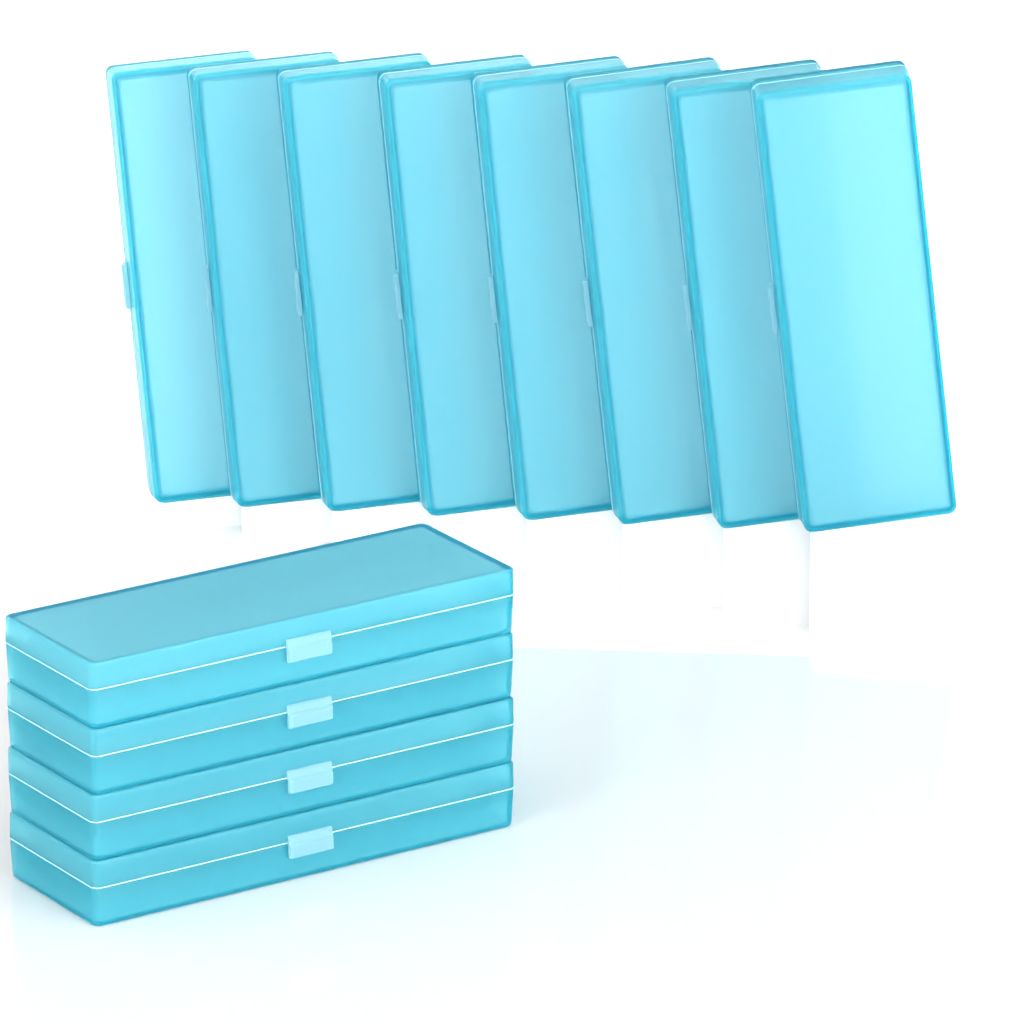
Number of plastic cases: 12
